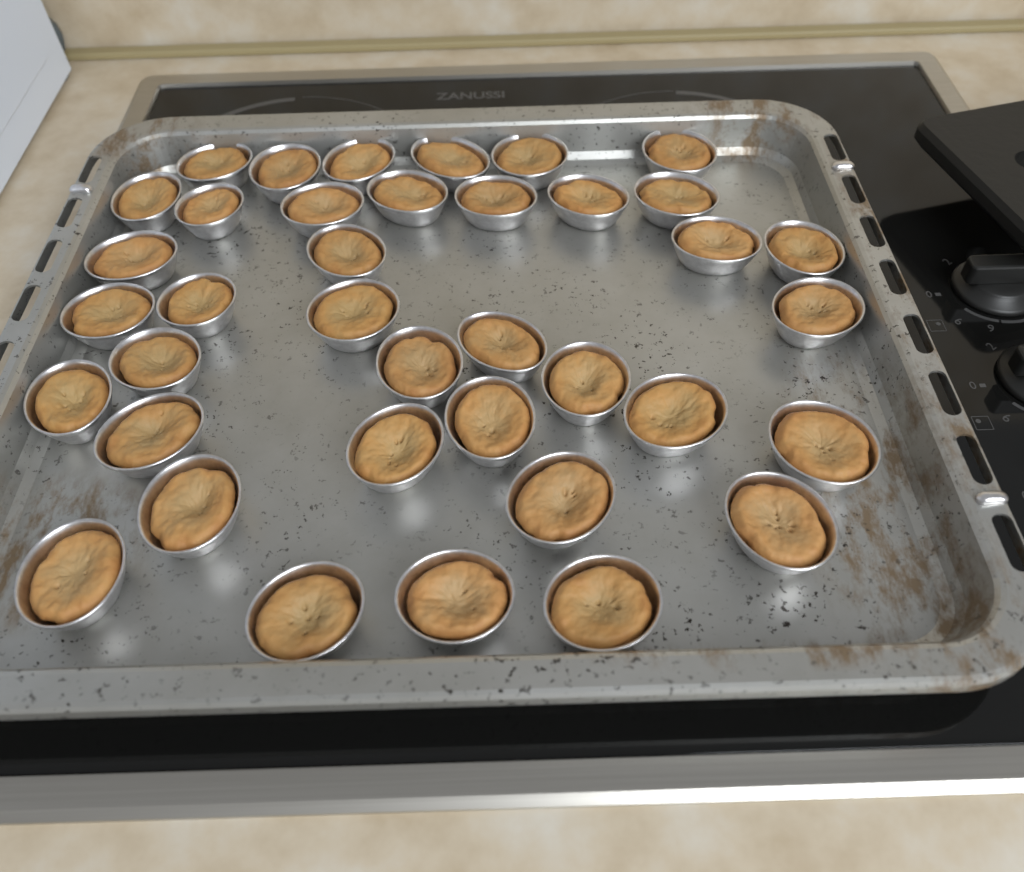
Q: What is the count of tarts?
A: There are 38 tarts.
